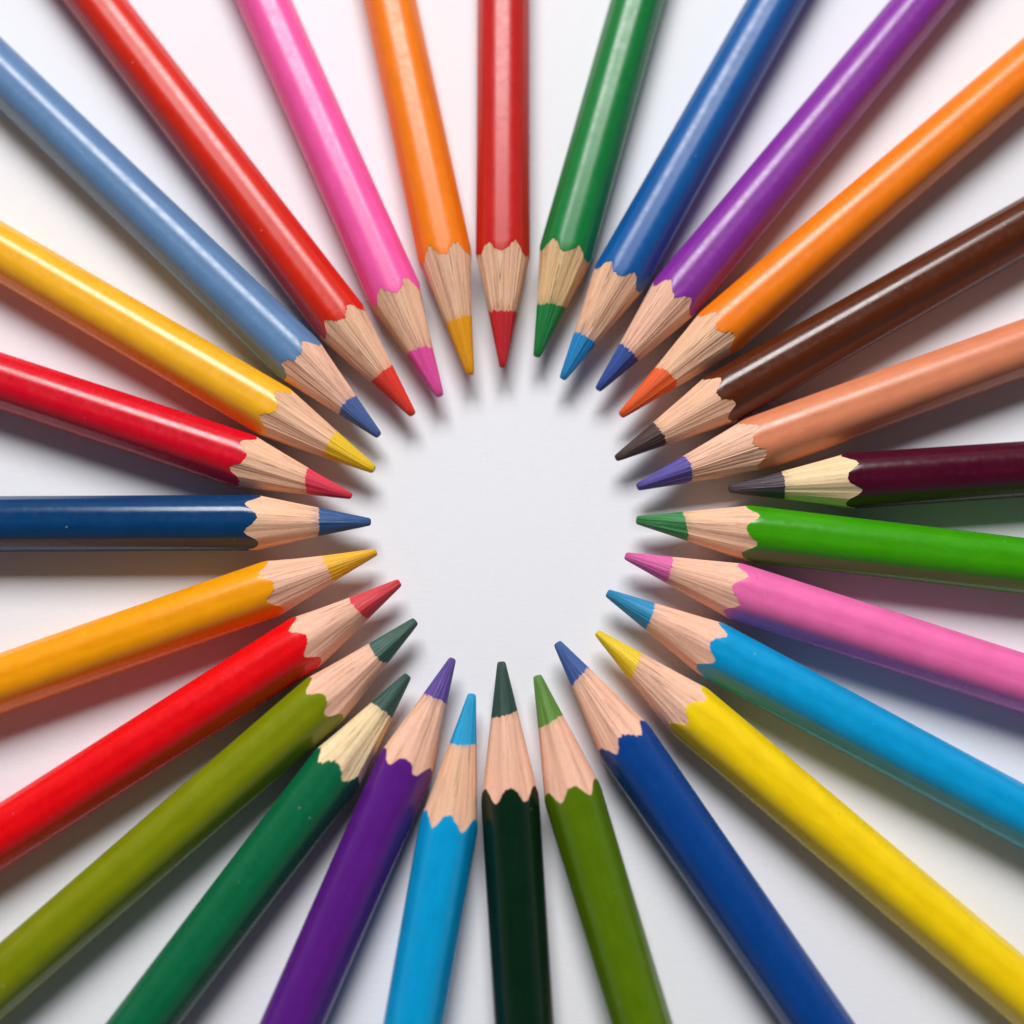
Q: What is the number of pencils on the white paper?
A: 28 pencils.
